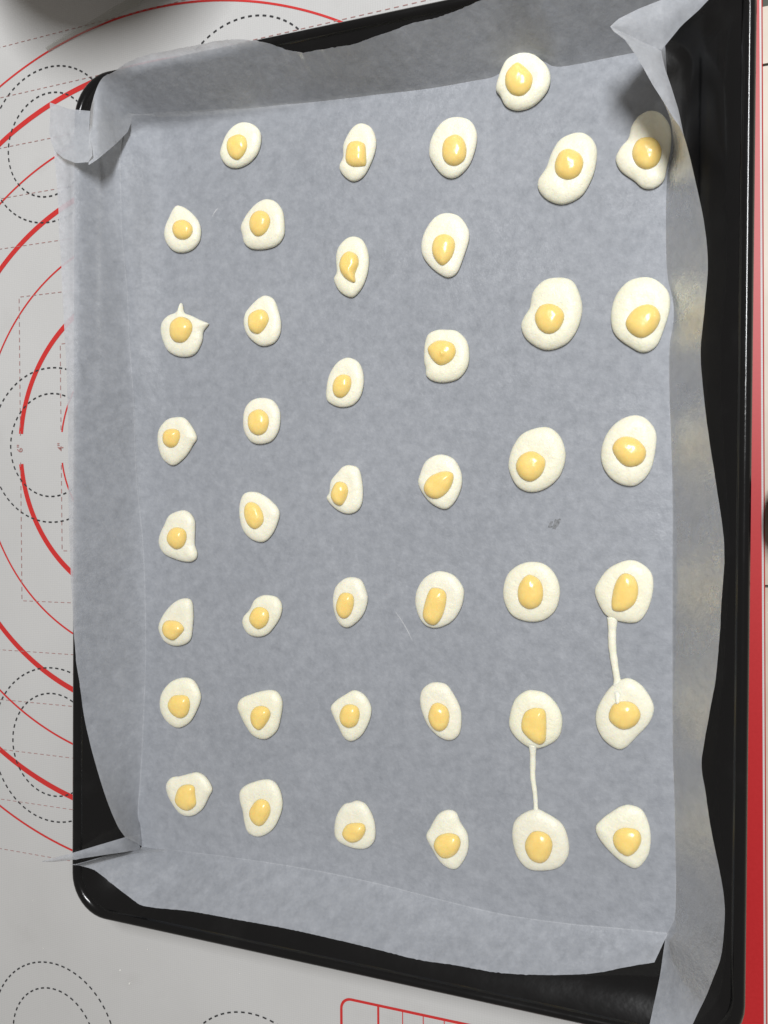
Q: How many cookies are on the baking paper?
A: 42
